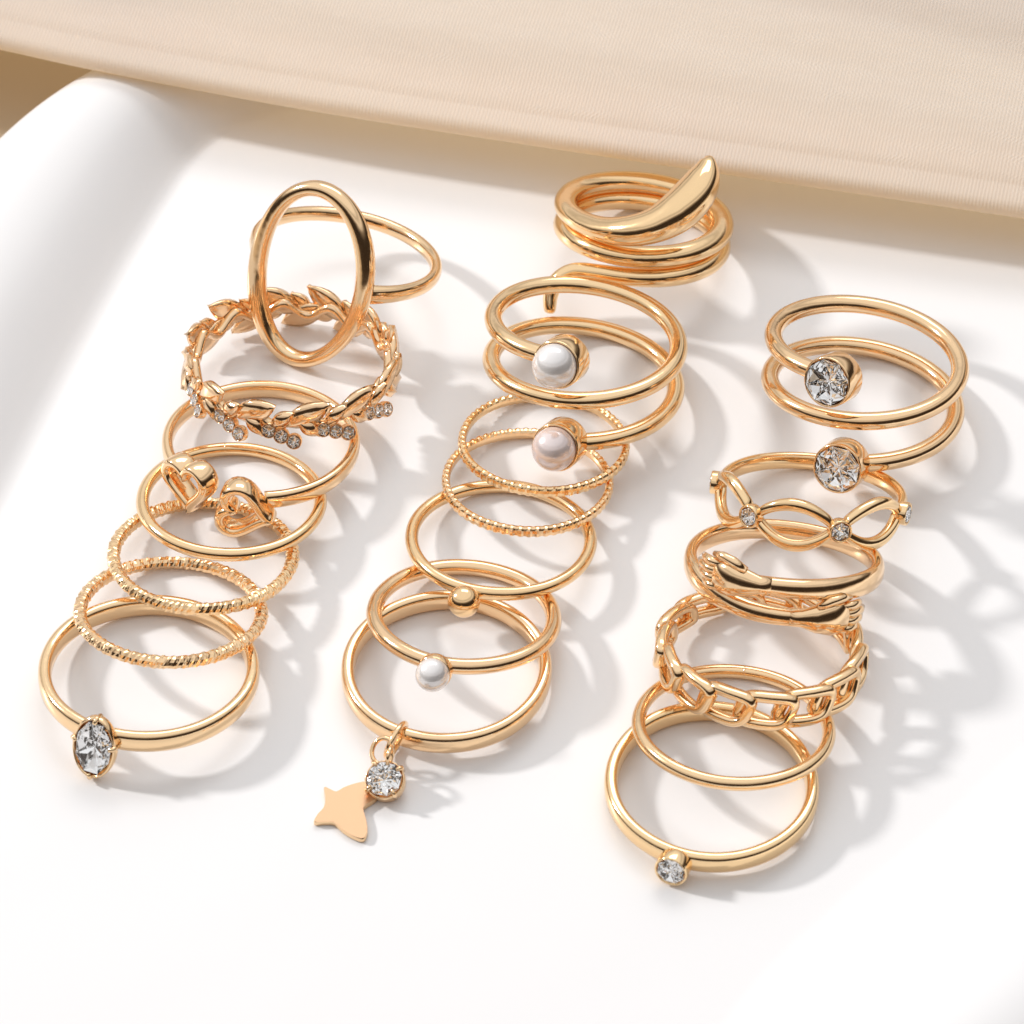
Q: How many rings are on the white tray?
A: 20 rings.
